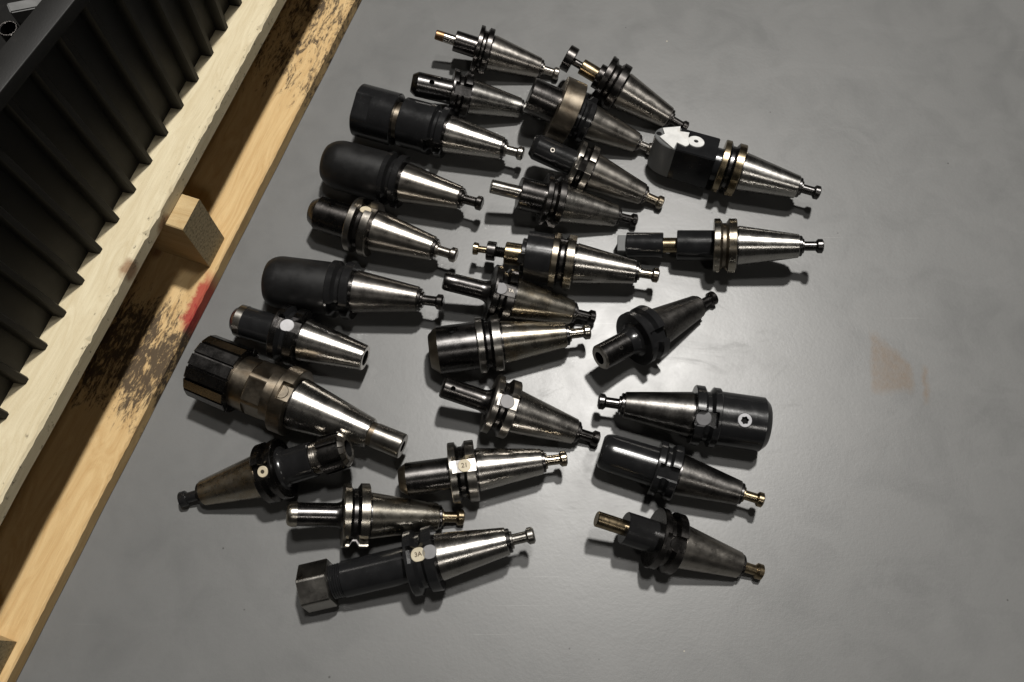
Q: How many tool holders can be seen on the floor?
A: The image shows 26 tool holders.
